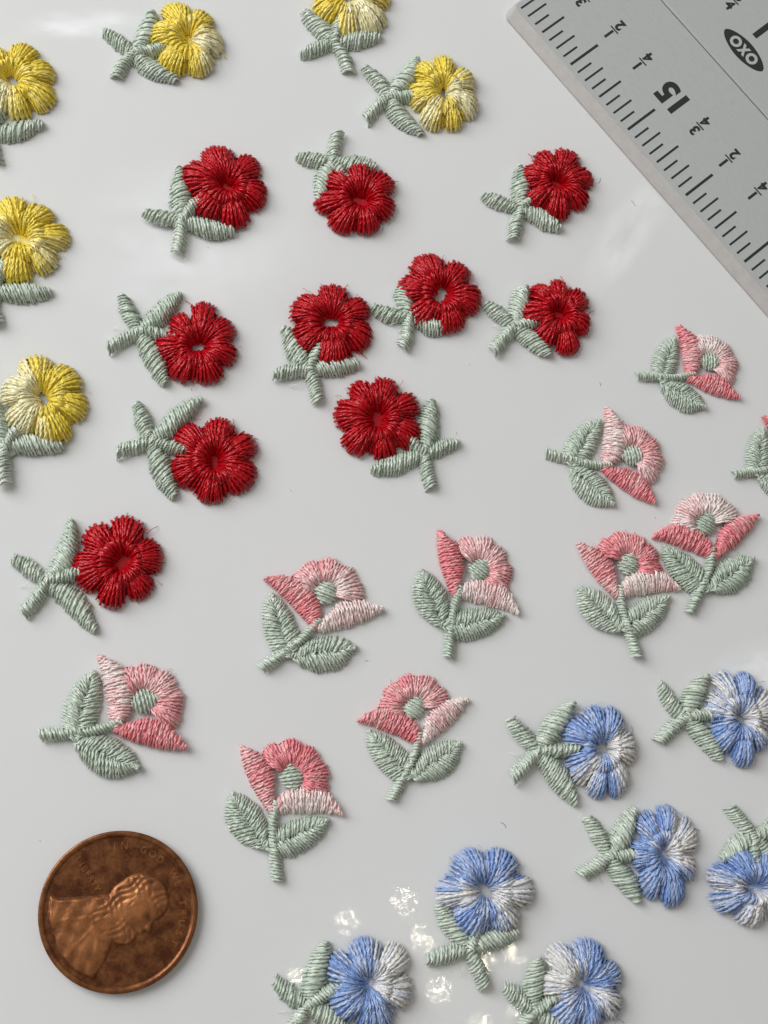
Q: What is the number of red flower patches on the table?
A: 10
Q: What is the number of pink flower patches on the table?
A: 10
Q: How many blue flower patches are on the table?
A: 7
